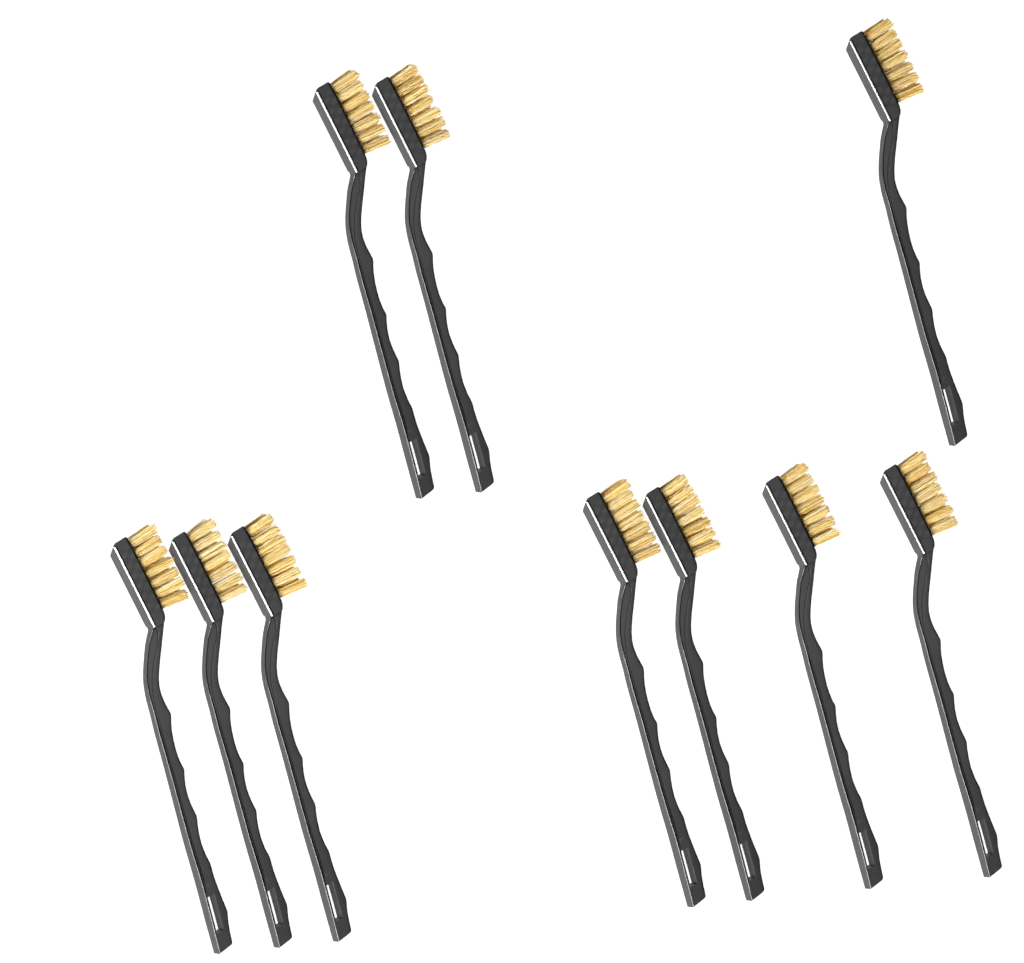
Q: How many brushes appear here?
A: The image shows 10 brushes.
